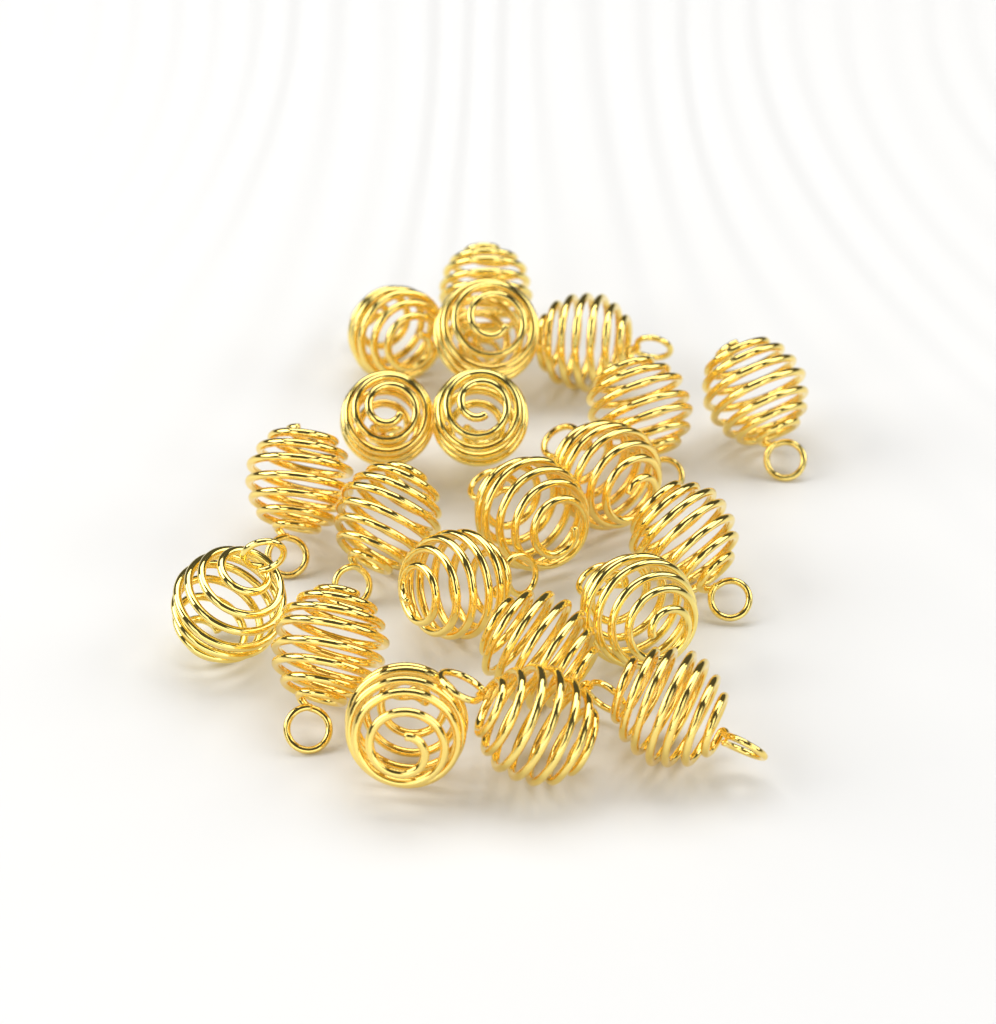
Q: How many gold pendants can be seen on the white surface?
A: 21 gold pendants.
